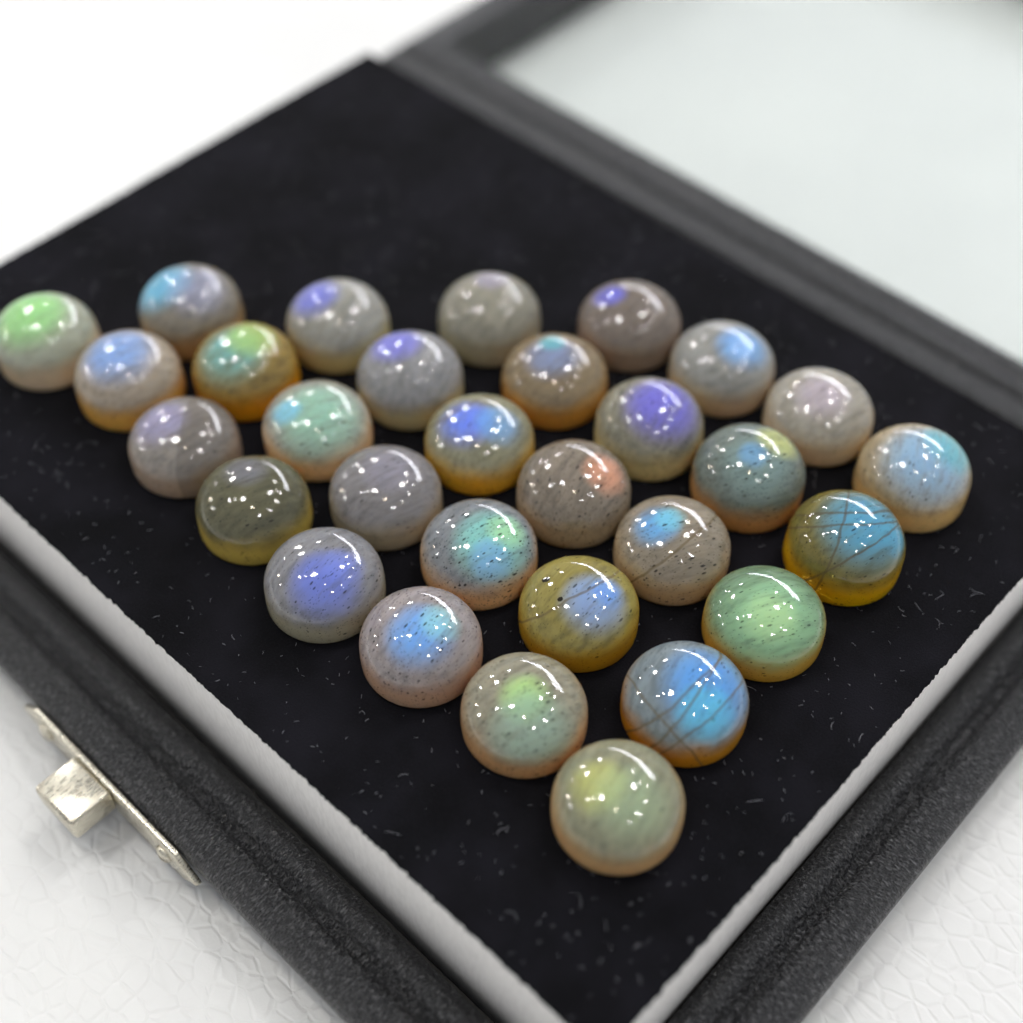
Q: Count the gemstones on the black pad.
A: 30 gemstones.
